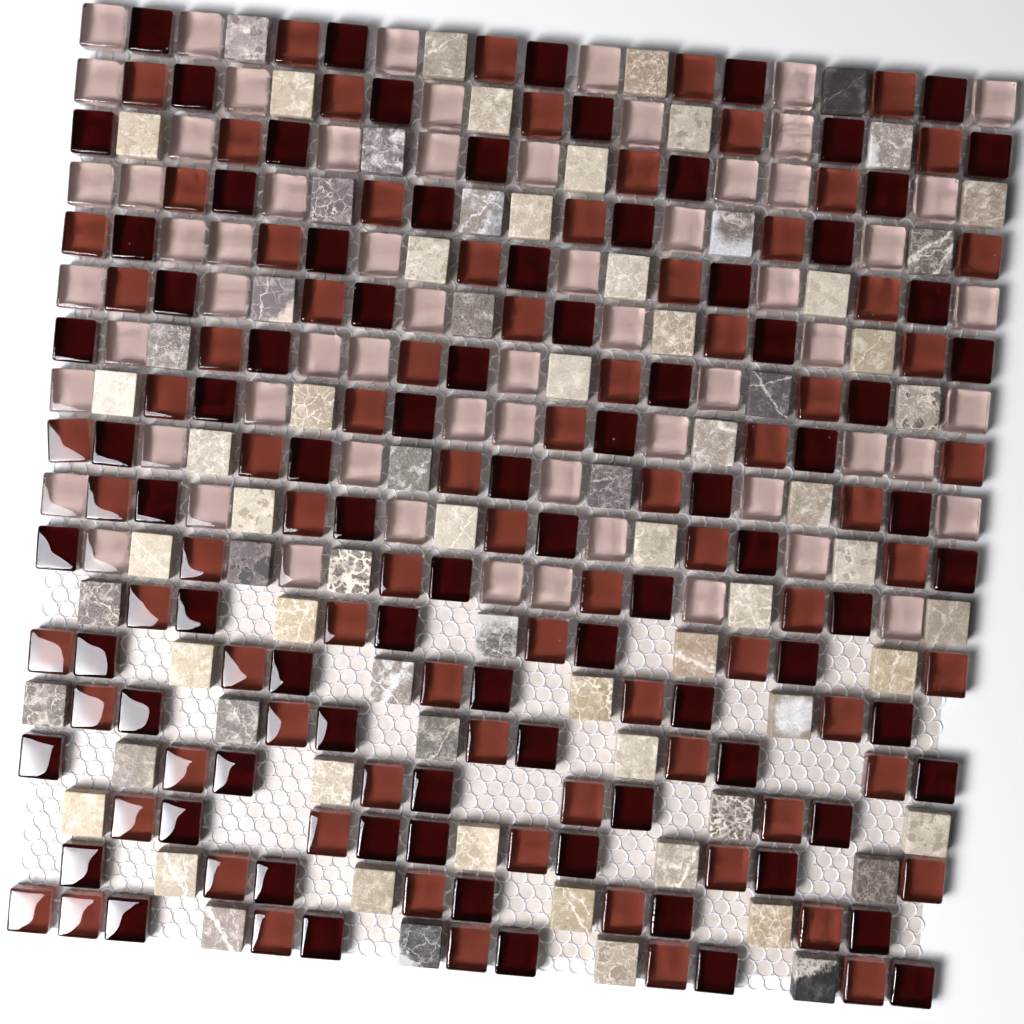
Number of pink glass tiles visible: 63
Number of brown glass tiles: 84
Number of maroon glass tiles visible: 86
